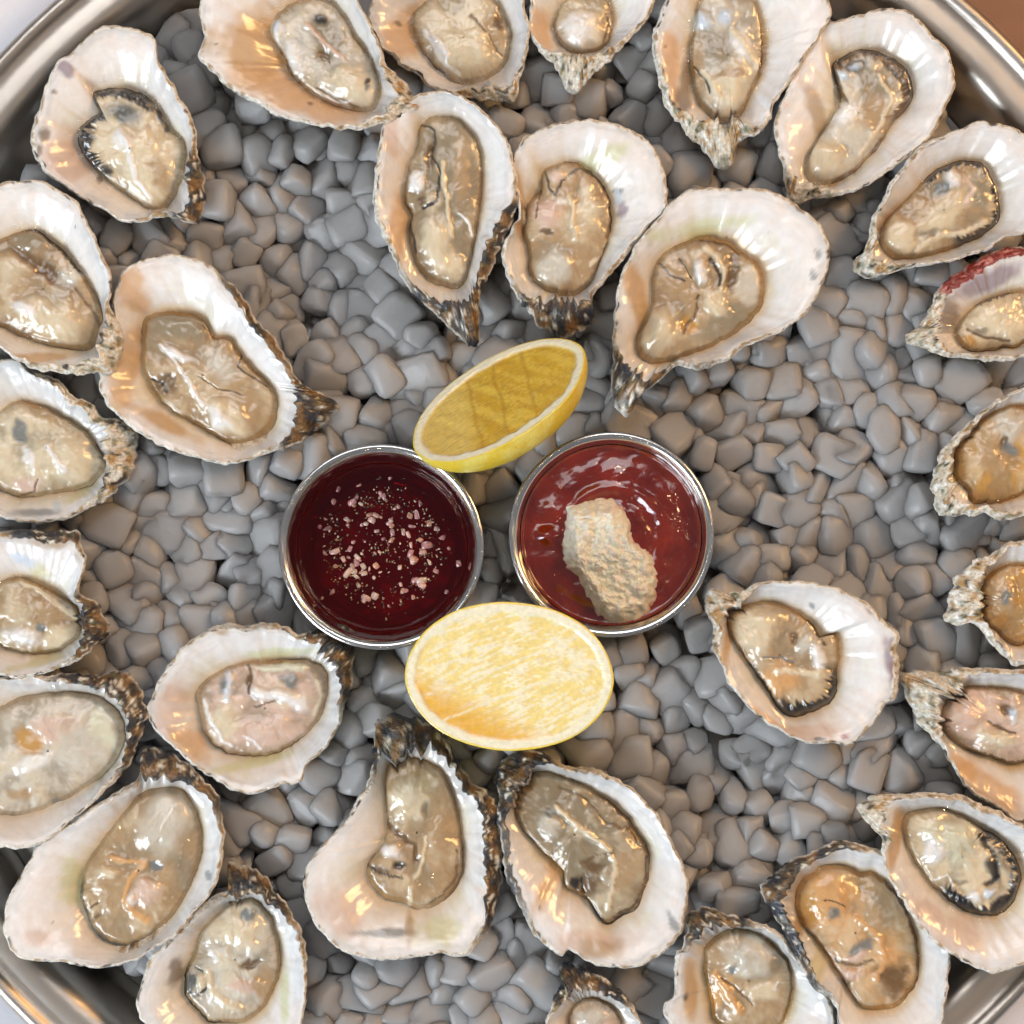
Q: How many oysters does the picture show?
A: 29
